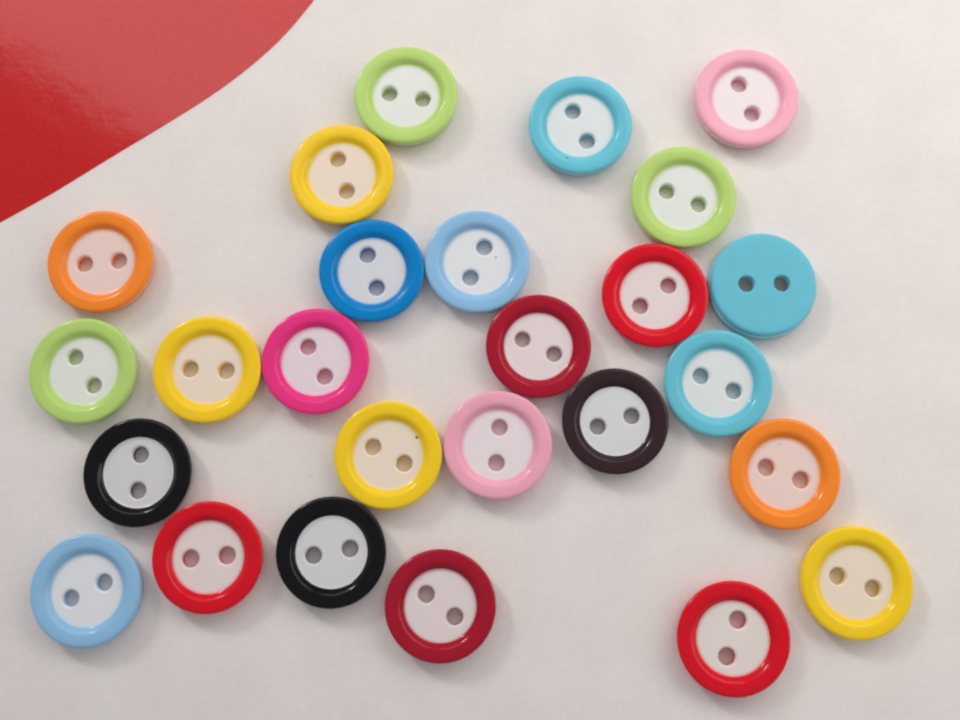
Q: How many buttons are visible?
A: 26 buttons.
